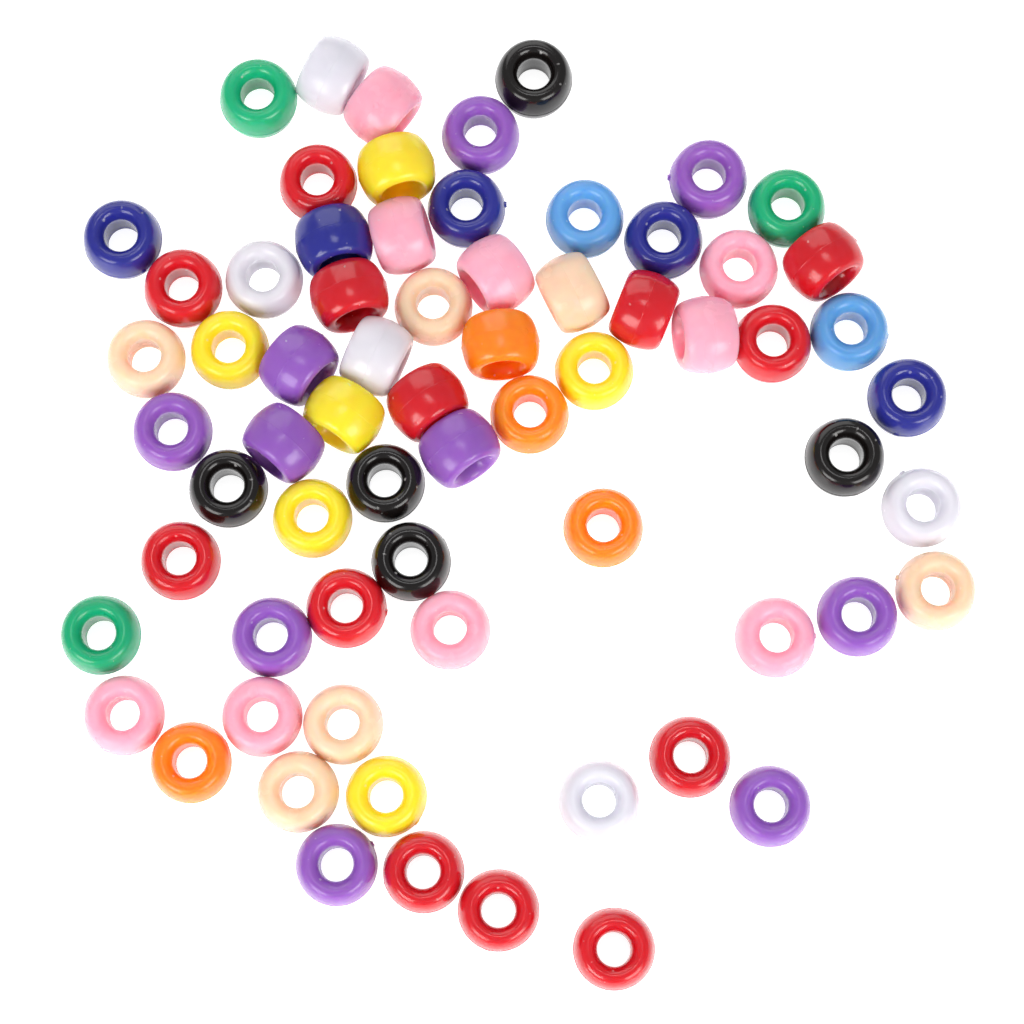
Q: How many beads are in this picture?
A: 68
